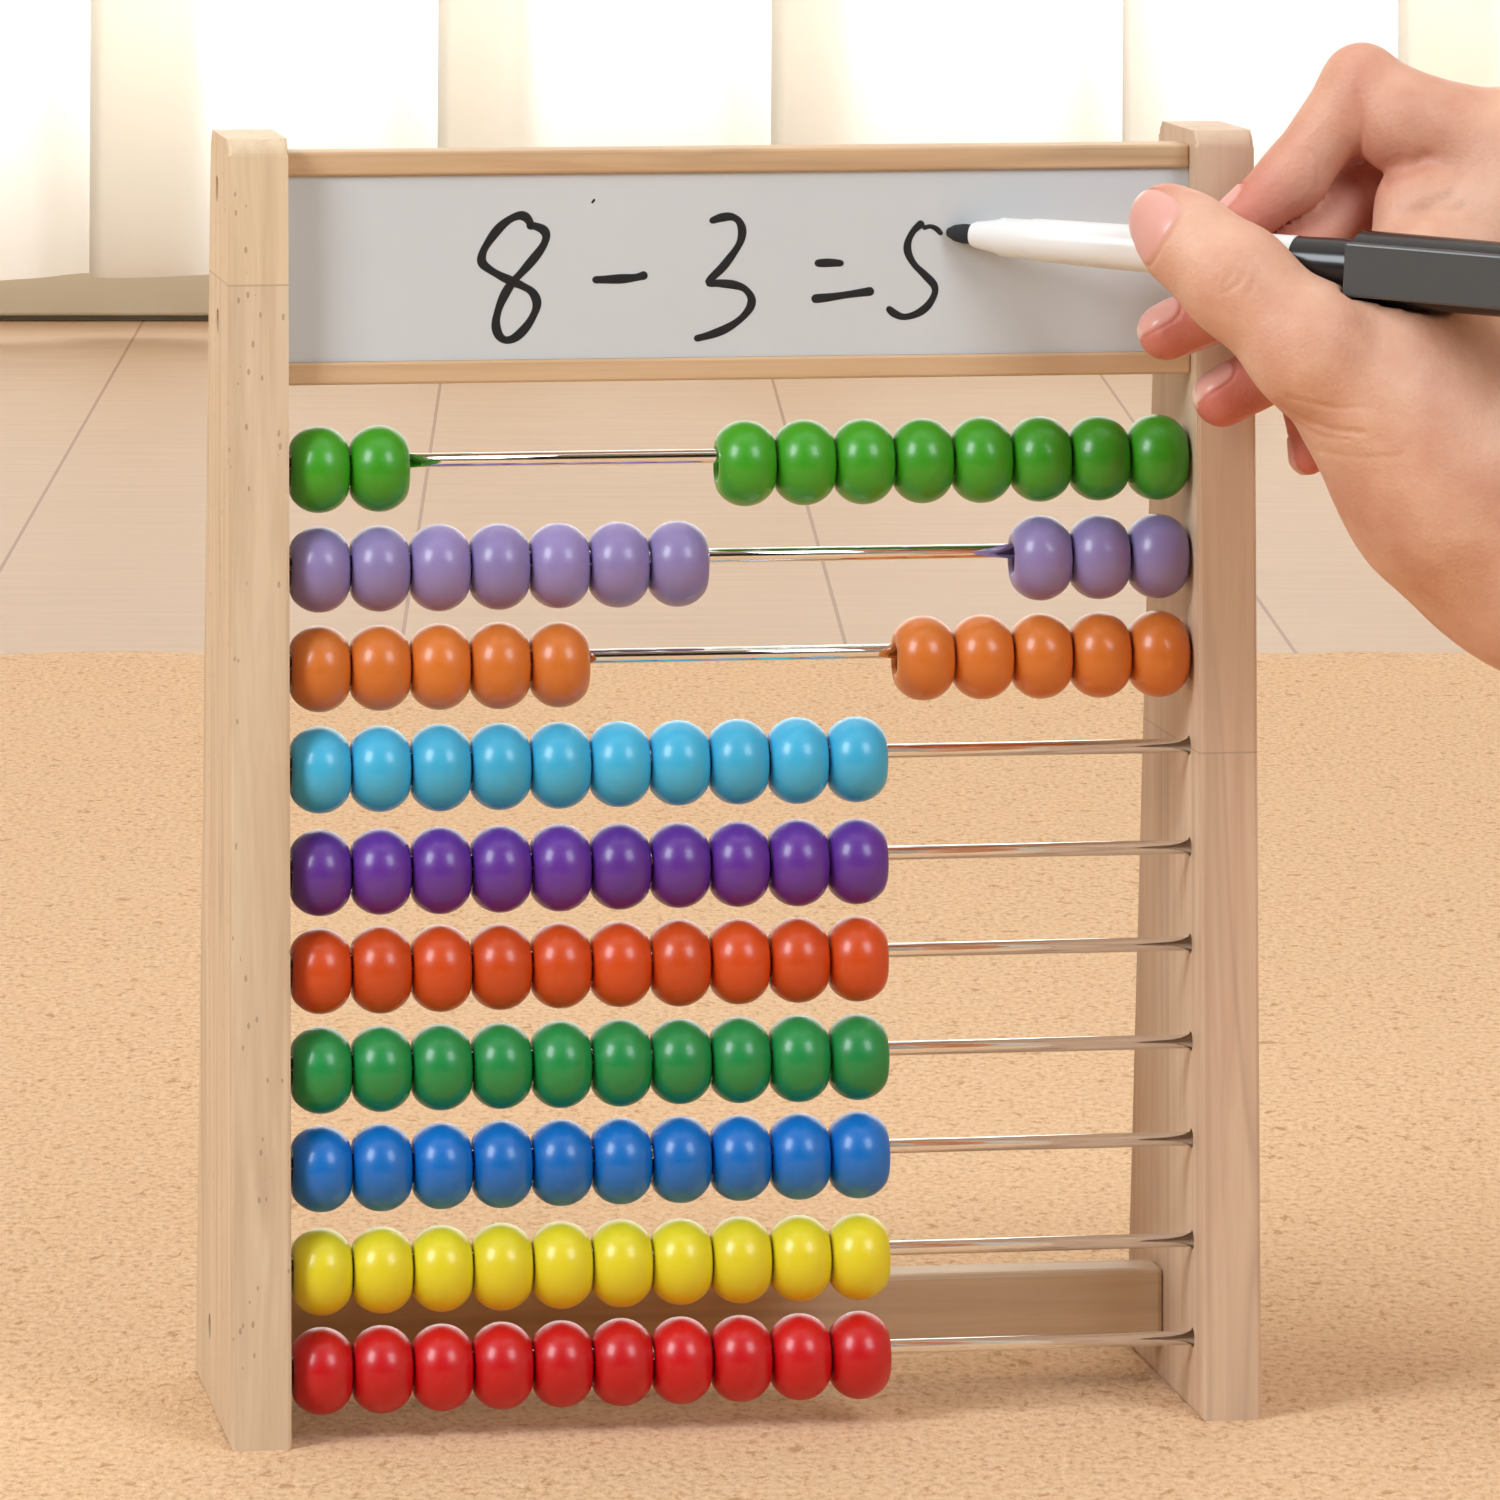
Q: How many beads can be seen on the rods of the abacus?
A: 100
